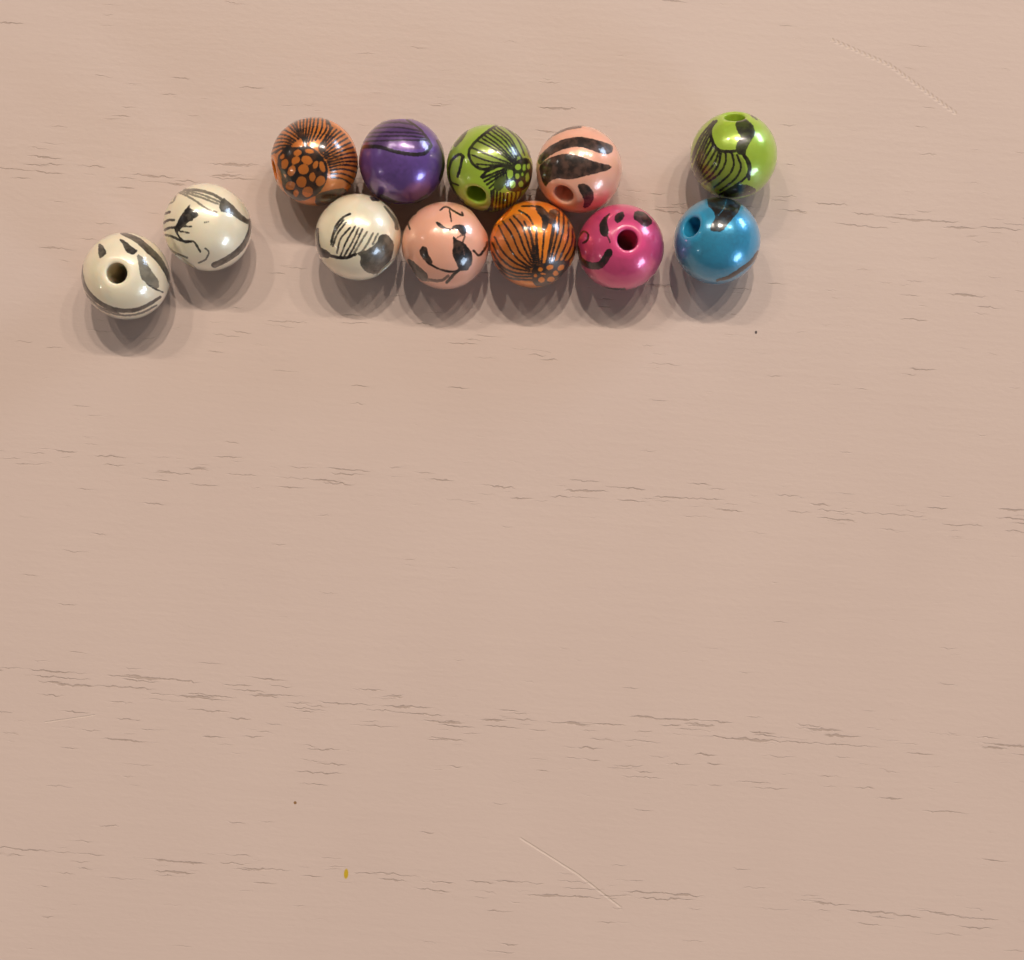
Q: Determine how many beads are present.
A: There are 12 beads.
